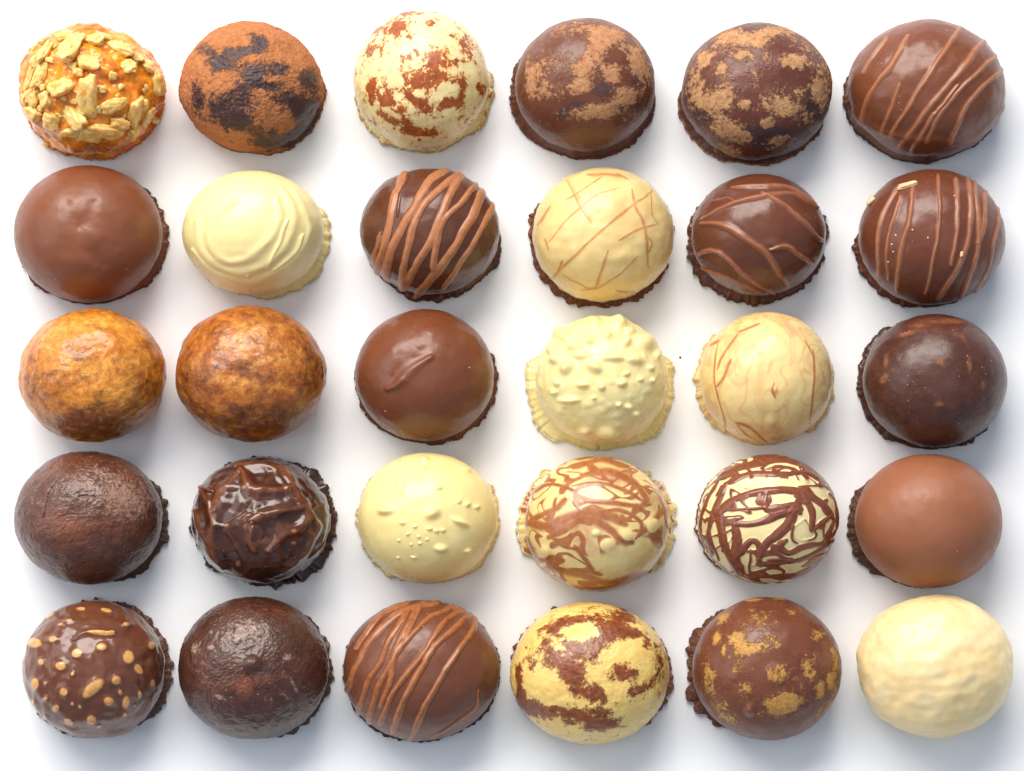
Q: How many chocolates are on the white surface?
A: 30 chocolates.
